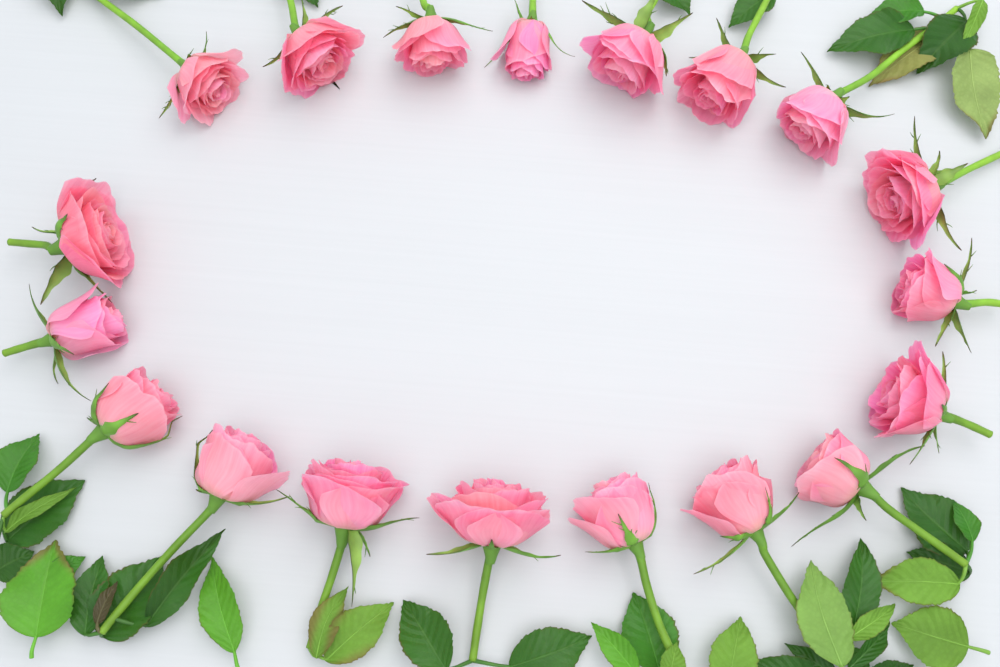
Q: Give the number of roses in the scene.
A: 19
